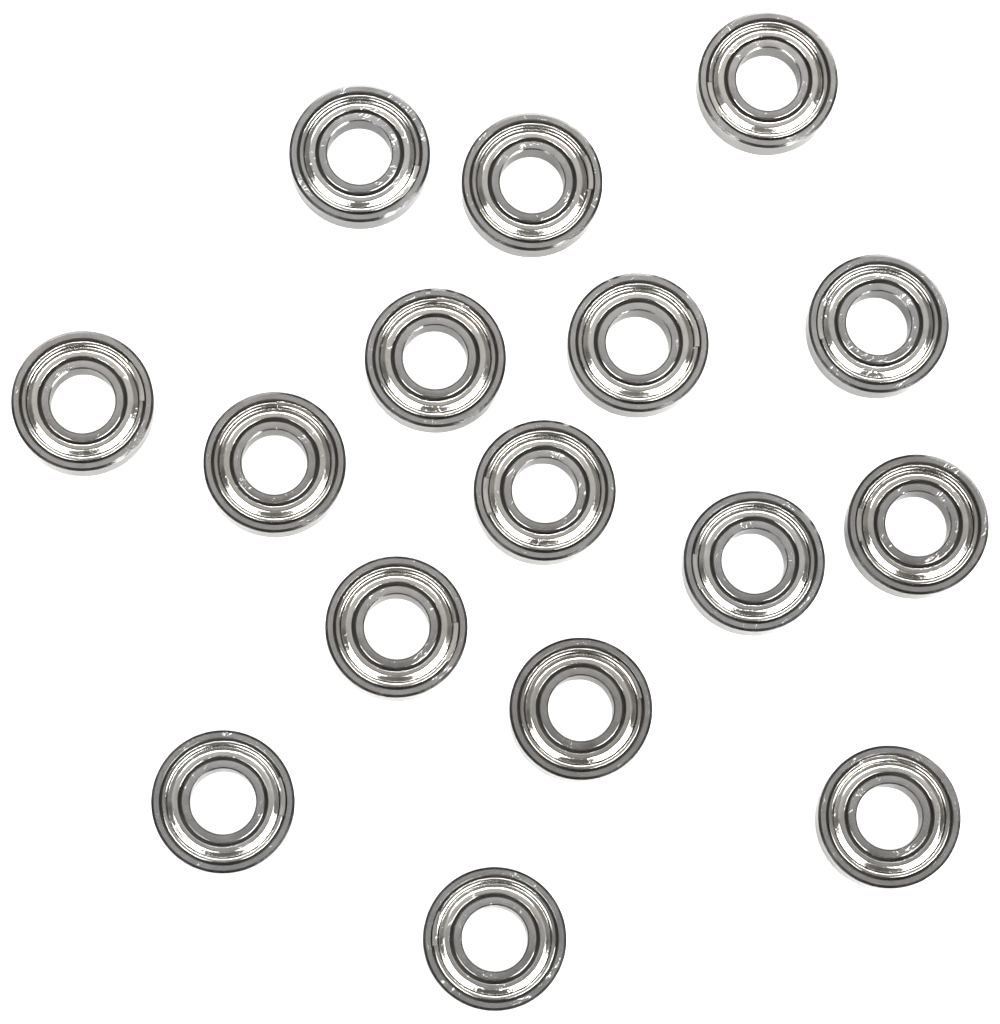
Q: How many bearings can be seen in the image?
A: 16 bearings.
